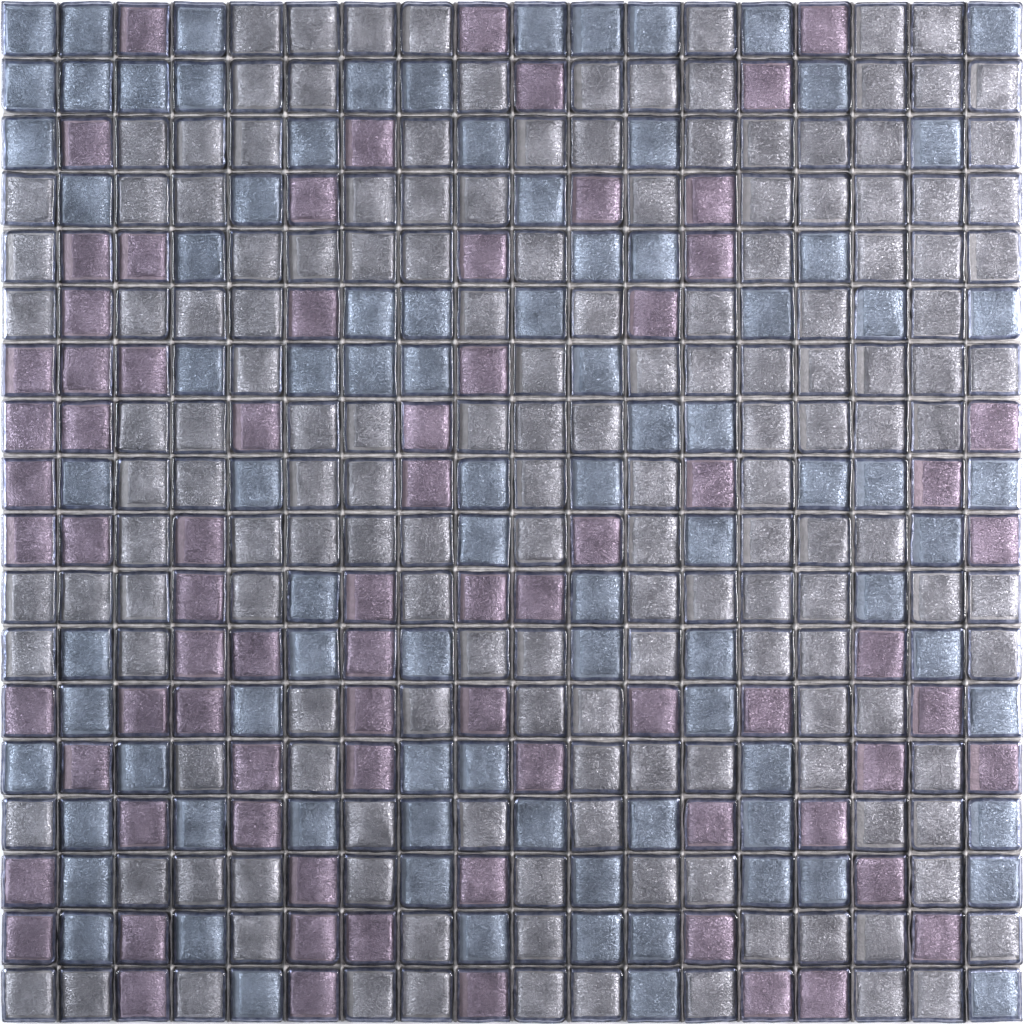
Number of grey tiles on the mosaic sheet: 158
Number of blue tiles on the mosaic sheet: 90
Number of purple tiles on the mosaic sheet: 76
